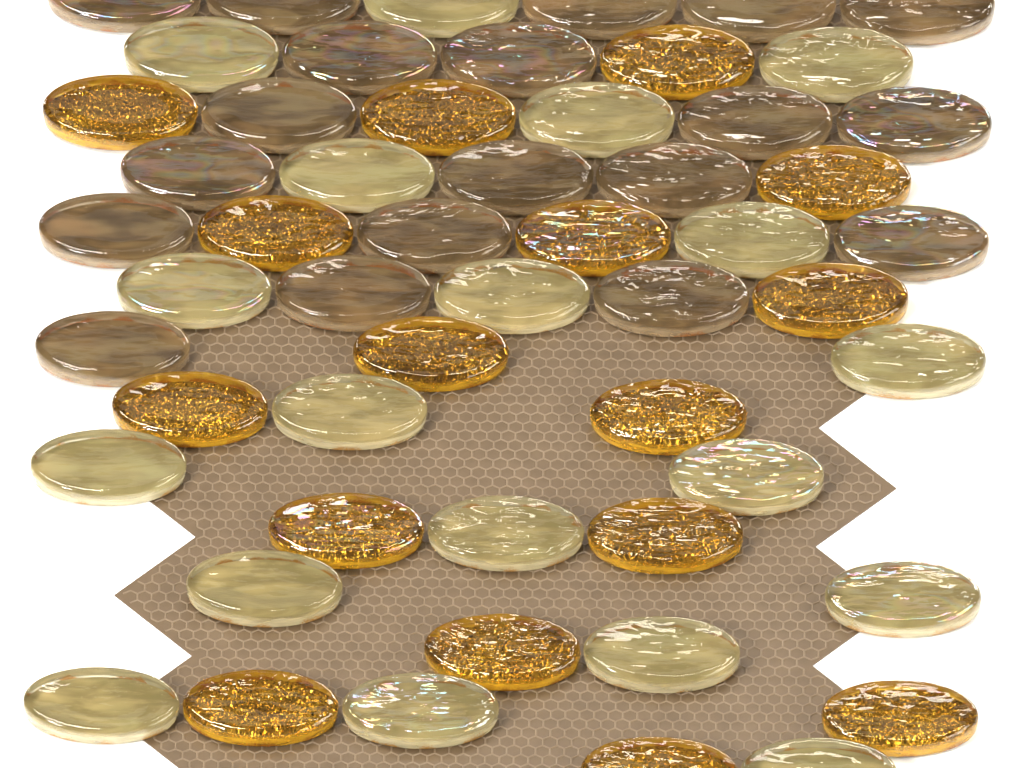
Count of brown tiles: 19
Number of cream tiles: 19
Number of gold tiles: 16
